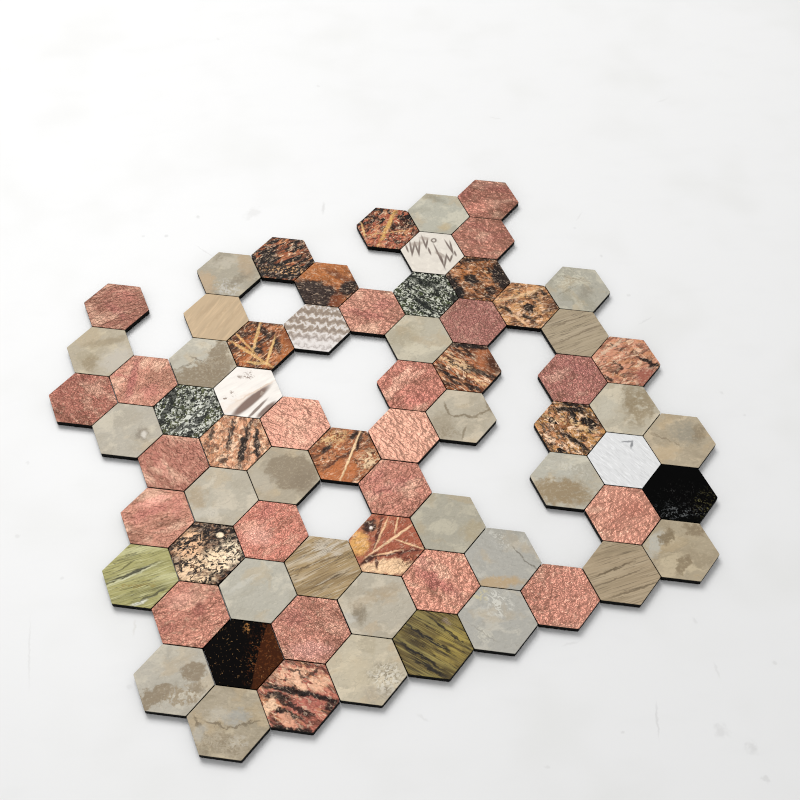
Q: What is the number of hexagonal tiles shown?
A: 70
